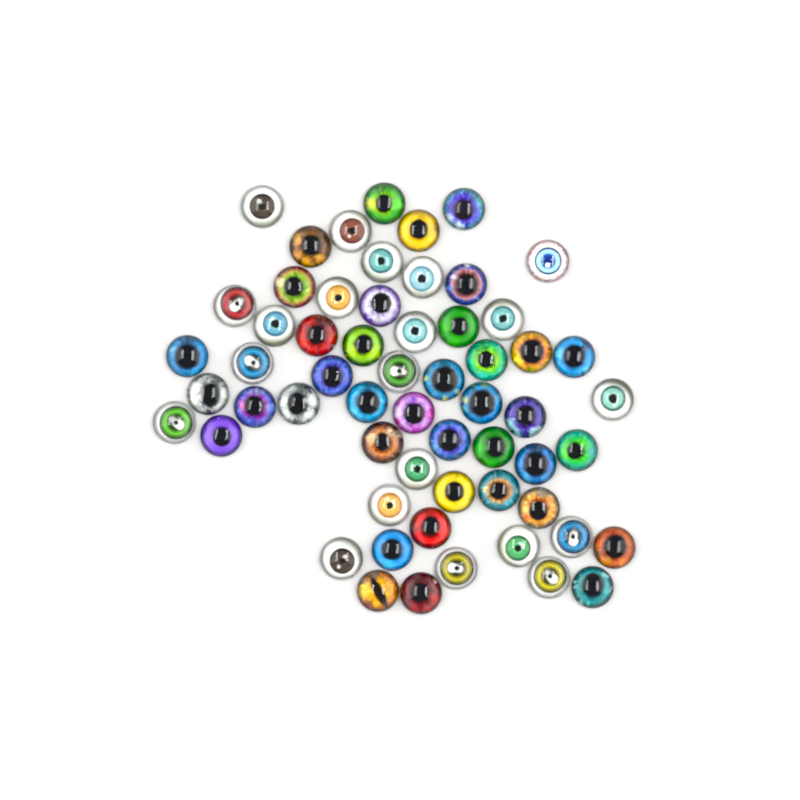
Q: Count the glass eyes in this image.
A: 59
